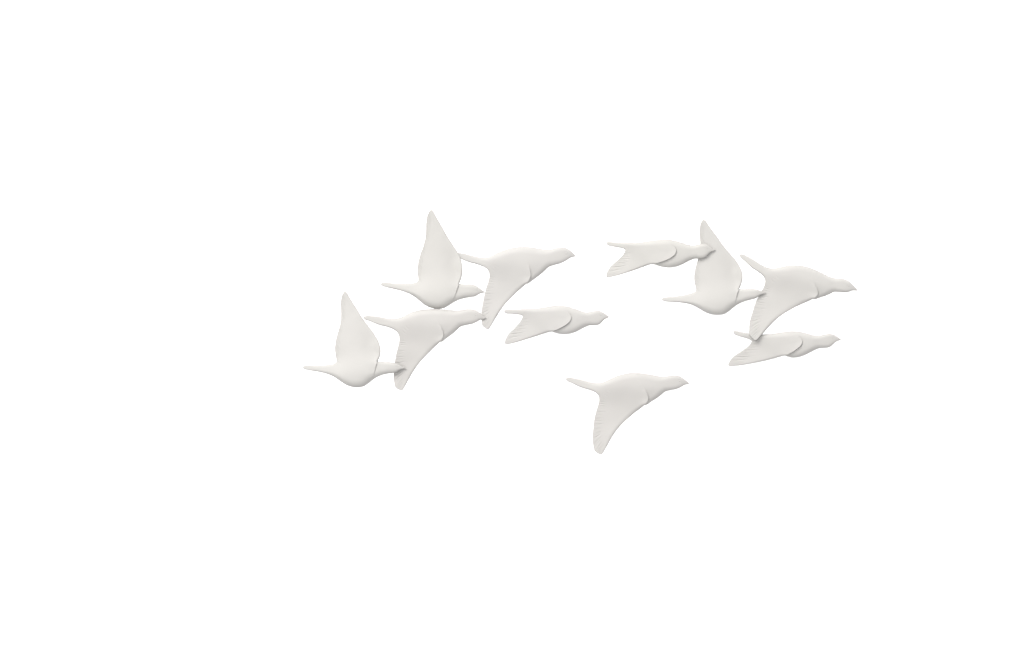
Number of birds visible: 10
